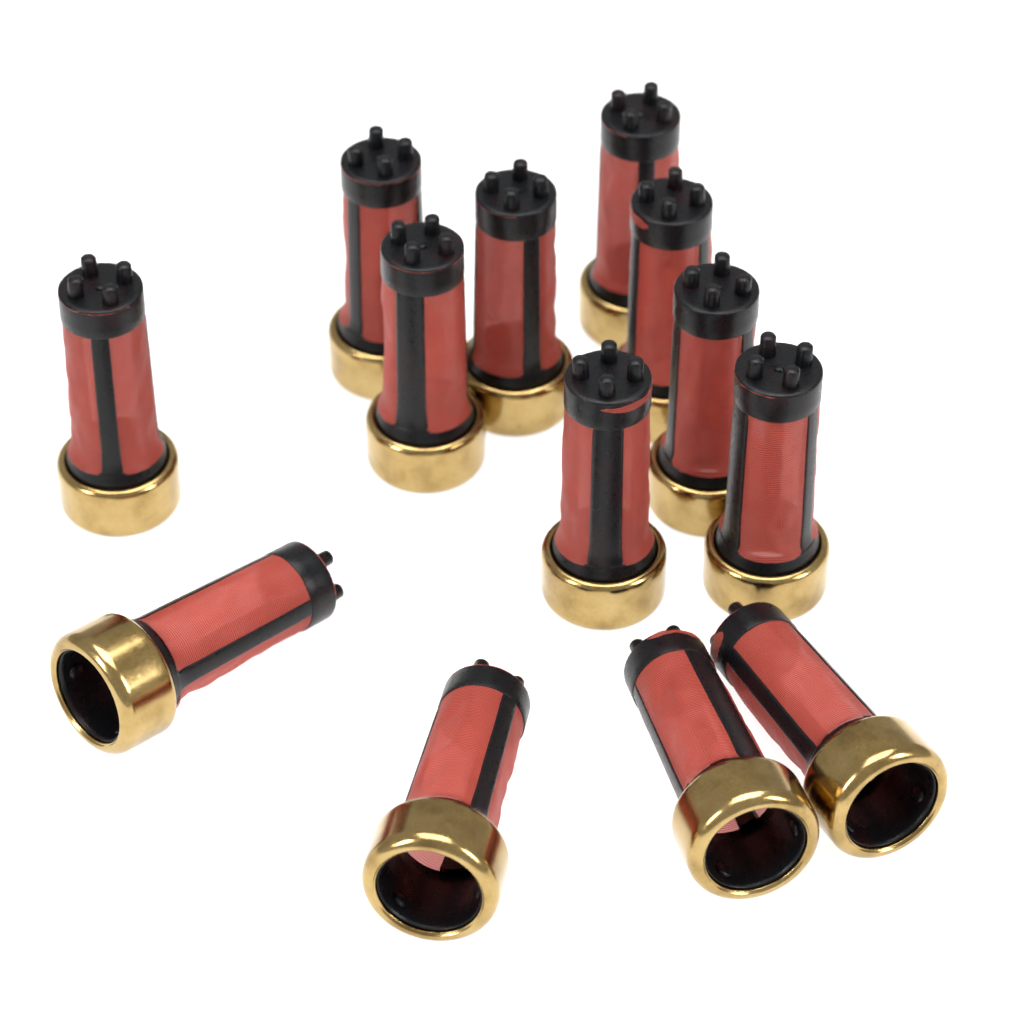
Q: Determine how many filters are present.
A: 13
